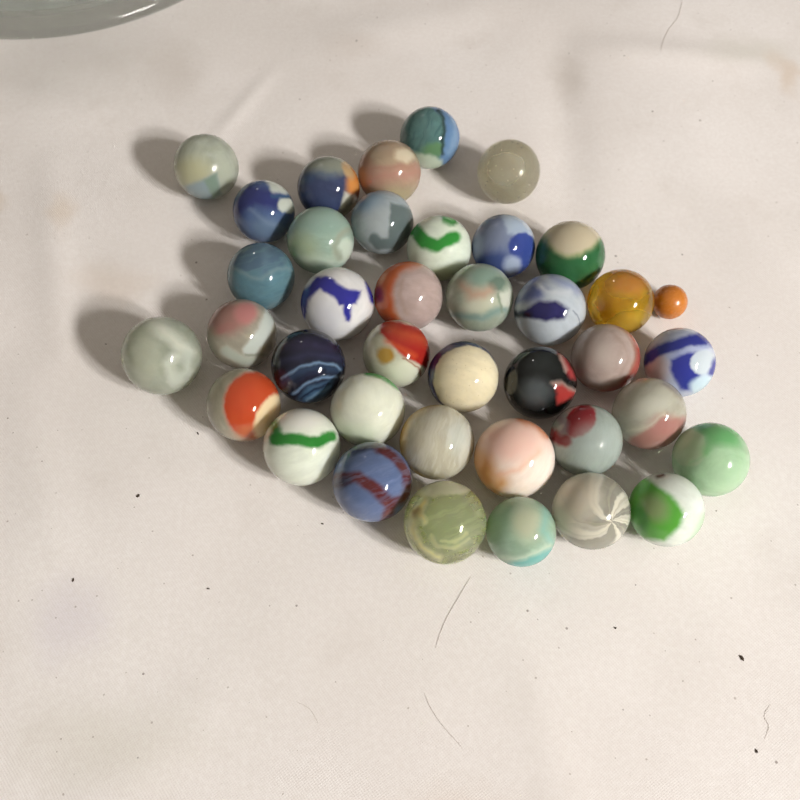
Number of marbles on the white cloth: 39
